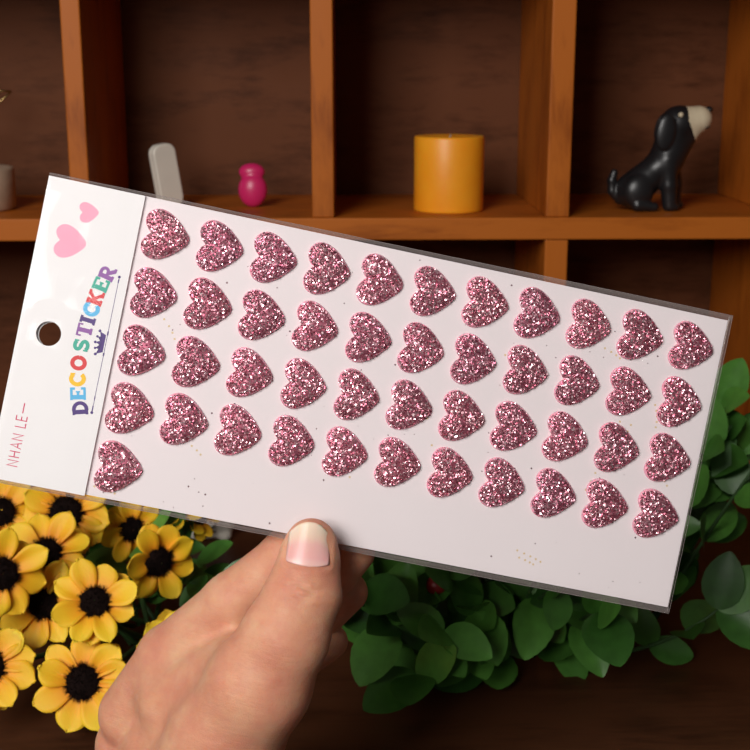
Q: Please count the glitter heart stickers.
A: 45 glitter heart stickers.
